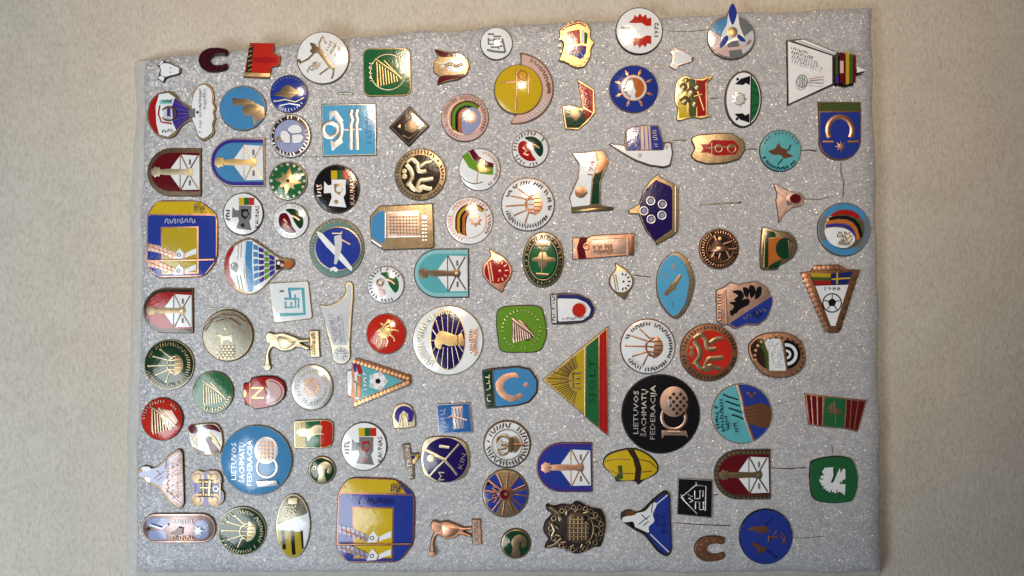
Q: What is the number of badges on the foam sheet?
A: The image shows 109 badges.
